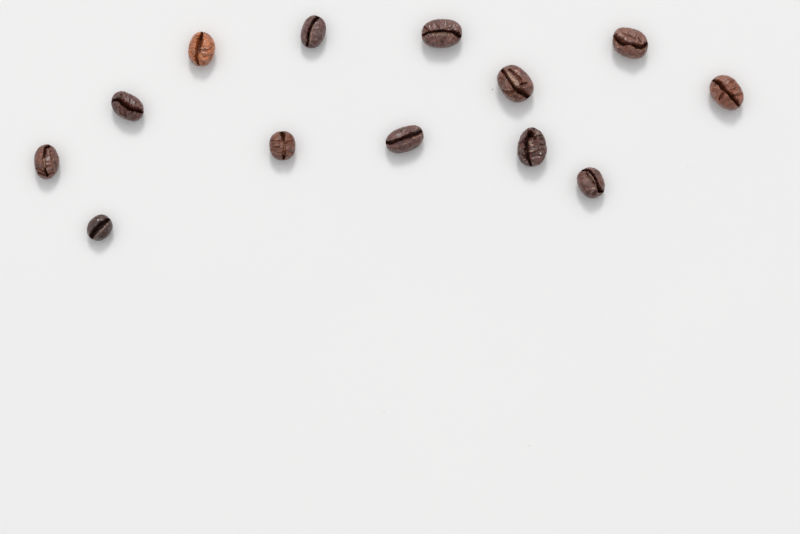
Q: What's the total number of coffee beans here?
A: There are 13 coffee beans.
